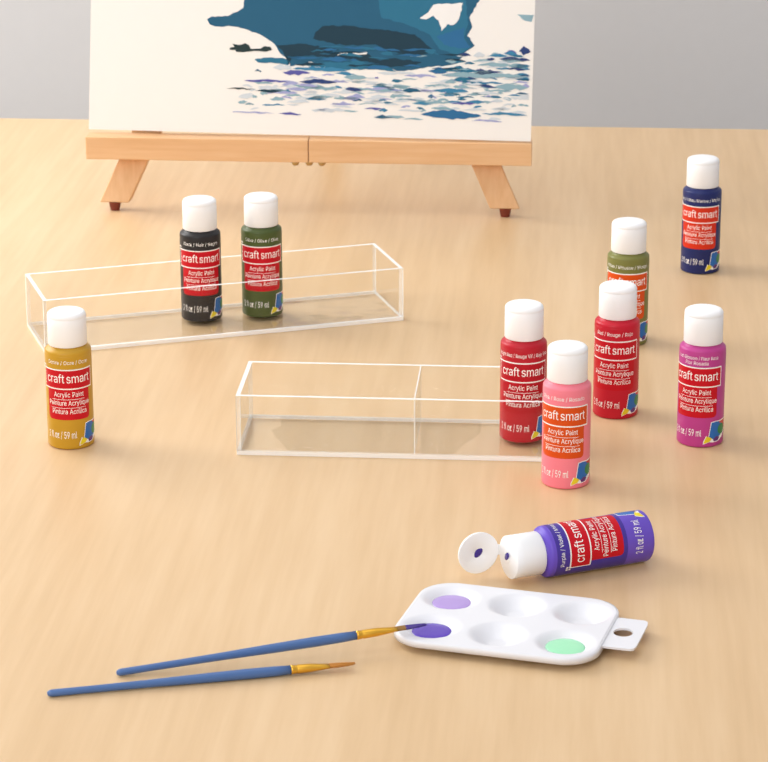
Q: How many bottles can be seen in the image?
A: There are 10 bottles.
